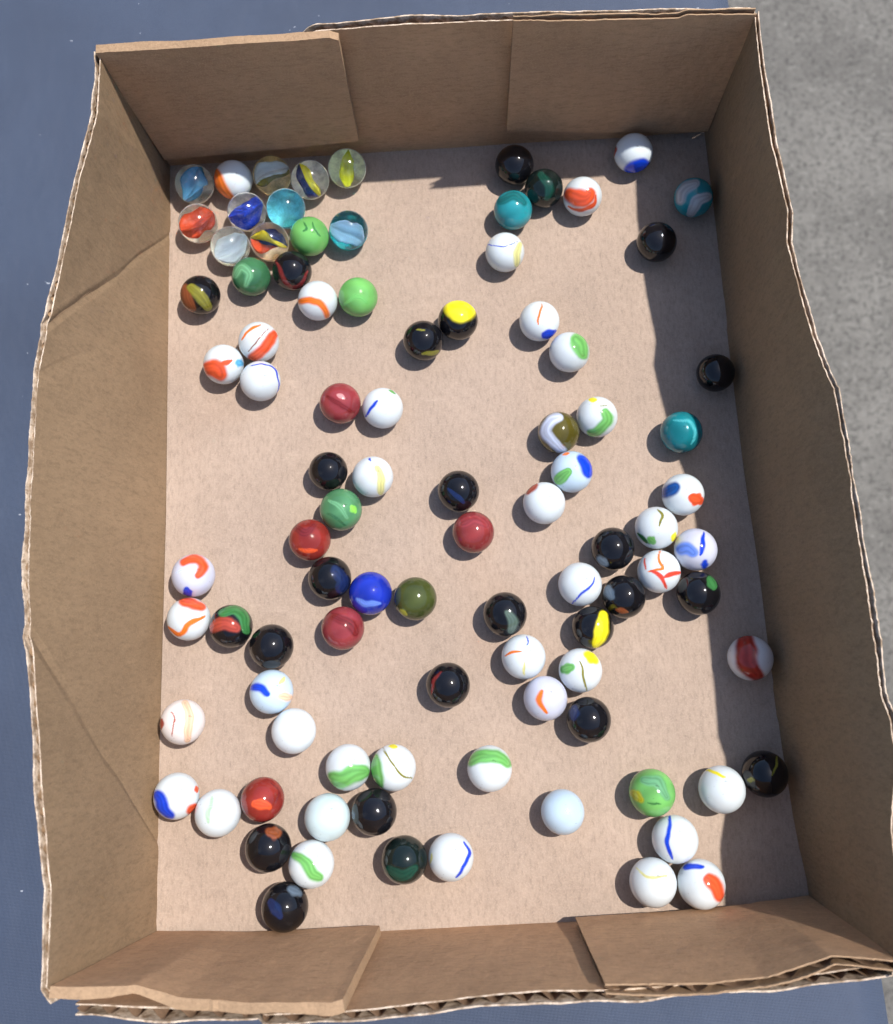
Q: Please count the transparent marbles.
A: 10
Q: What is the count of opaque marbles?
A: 83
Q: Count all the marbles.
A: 93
